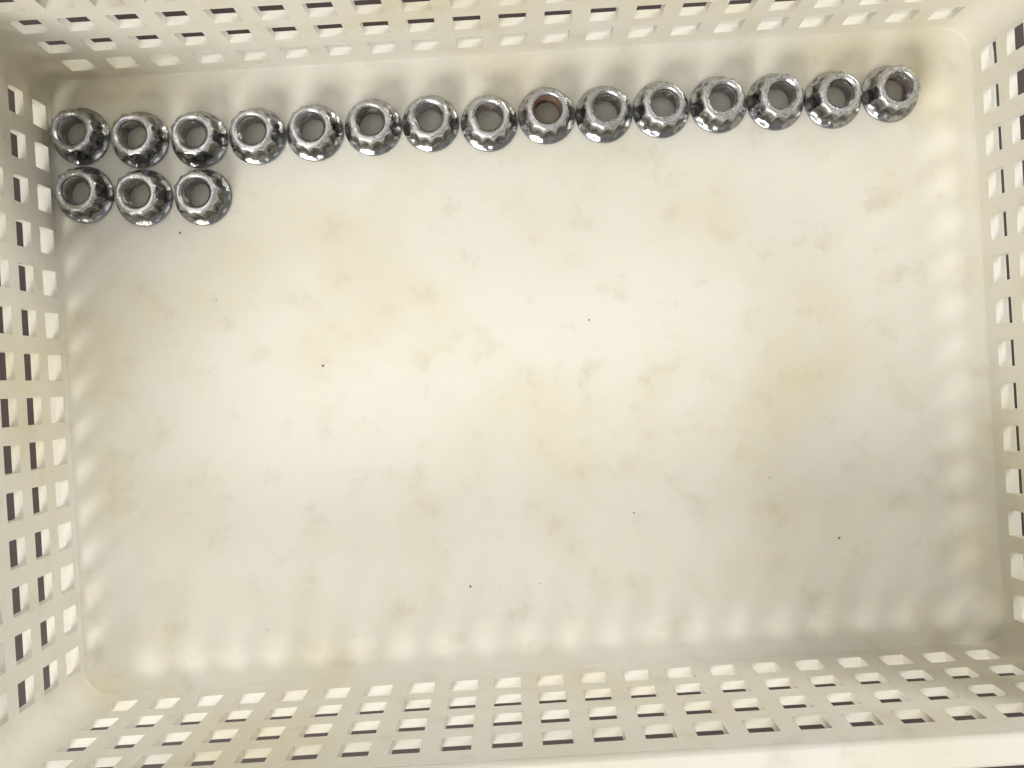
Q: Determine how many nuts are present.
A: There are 18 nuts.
